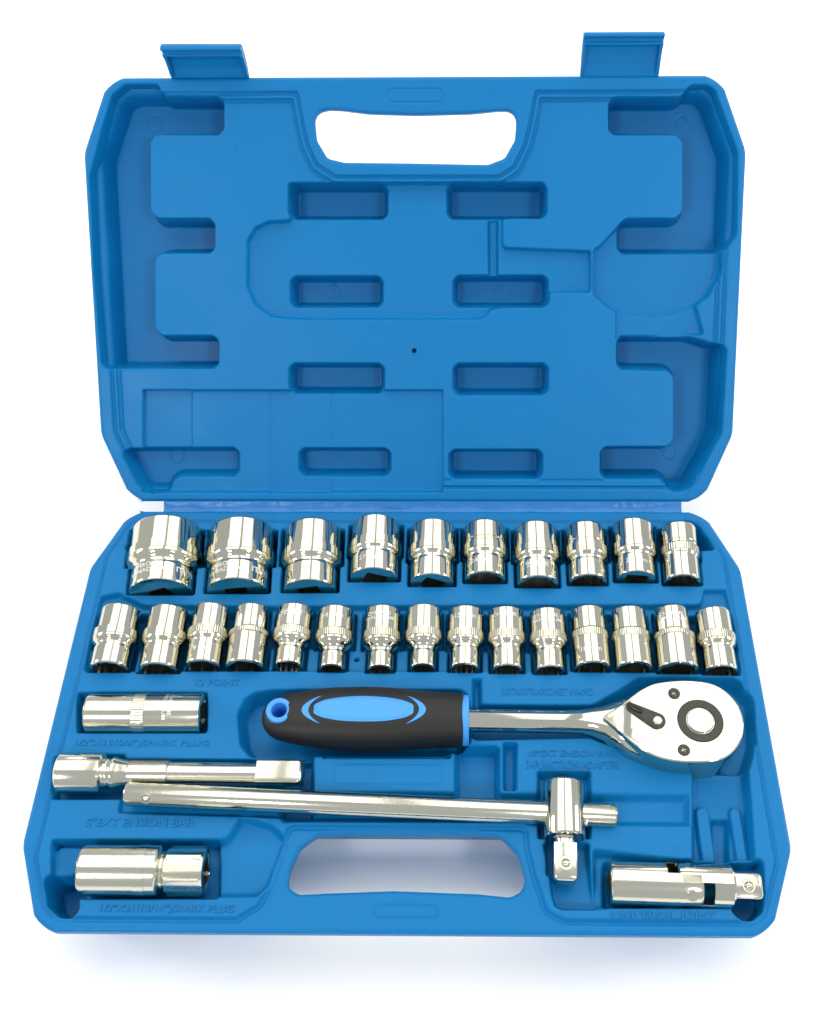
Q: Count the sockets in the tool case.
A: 27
